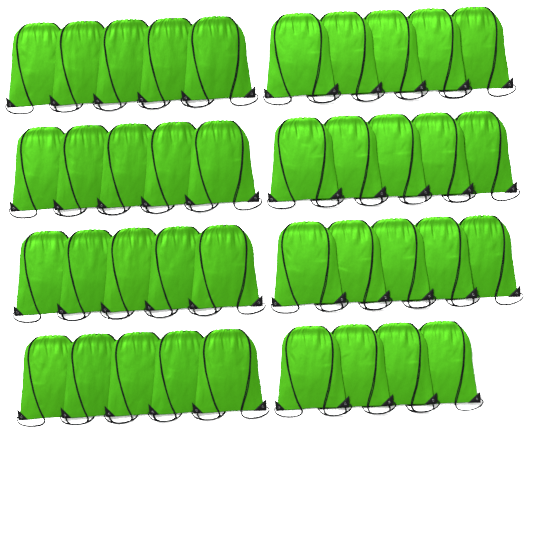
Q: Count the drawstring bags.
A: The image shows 39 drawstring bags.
